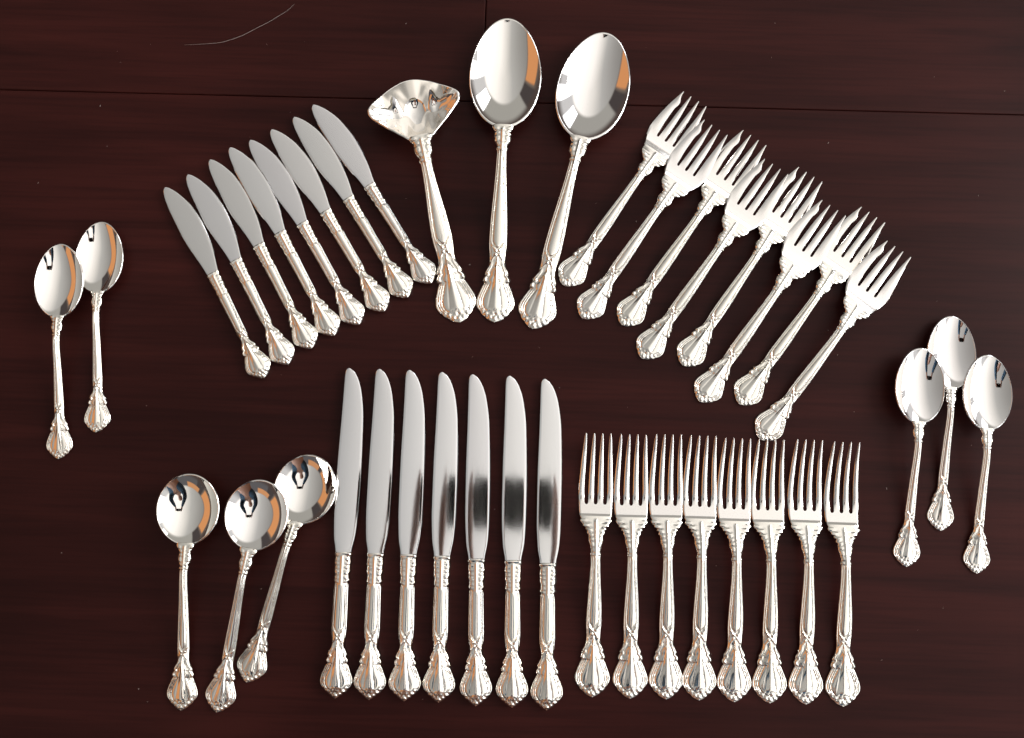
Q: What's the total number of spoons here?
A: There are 10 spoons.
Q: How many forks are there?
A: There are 16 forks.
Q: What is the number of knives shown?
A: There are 15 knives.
